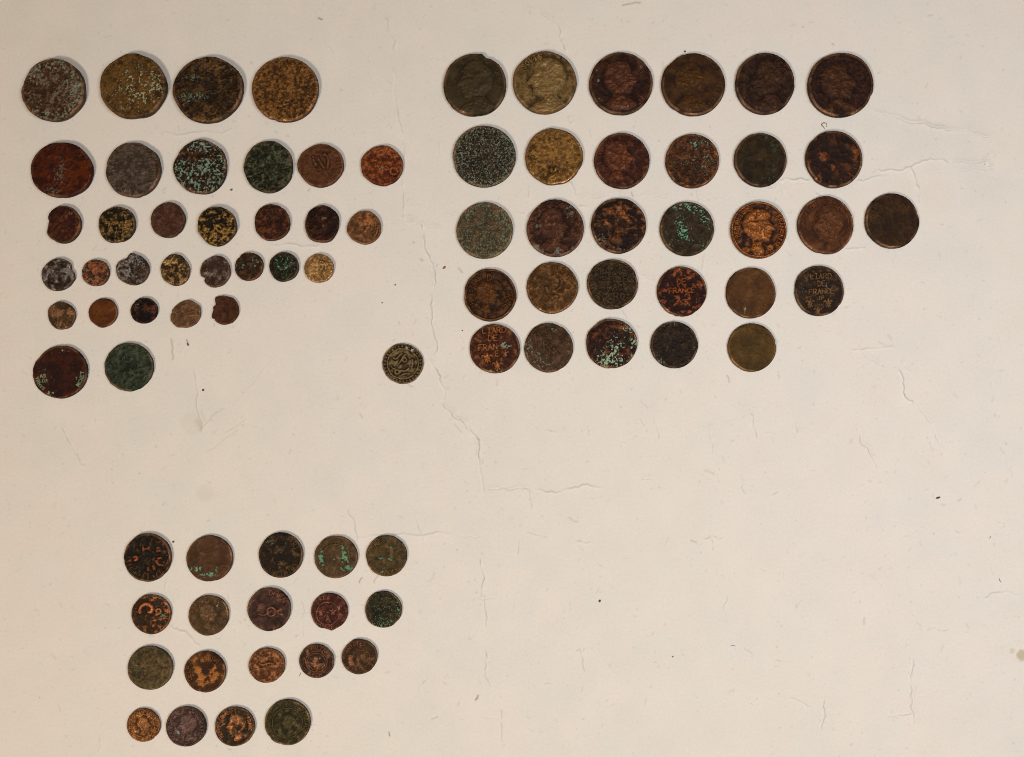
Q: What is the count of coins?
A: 82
